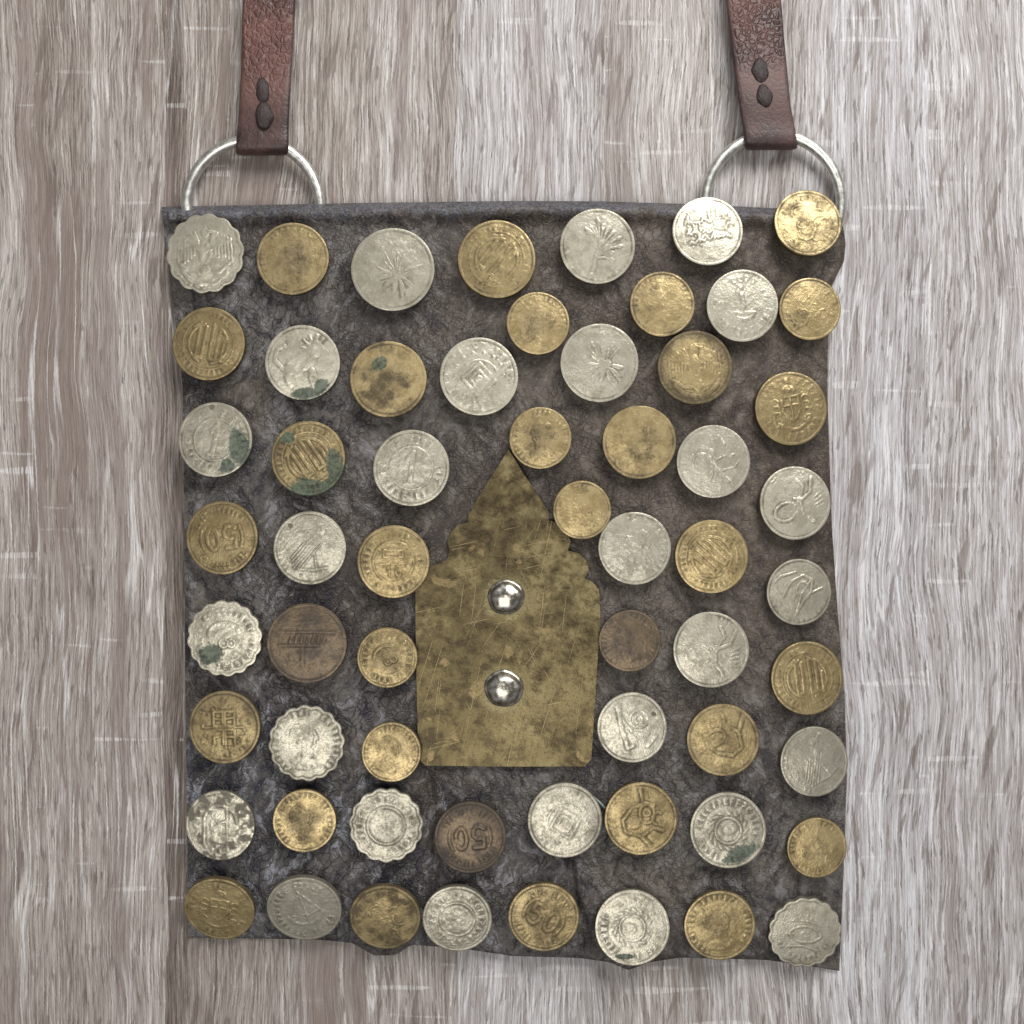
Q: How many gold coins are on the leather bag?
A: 29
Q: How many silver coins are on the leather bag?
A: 28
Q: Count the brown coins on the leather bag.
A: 3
